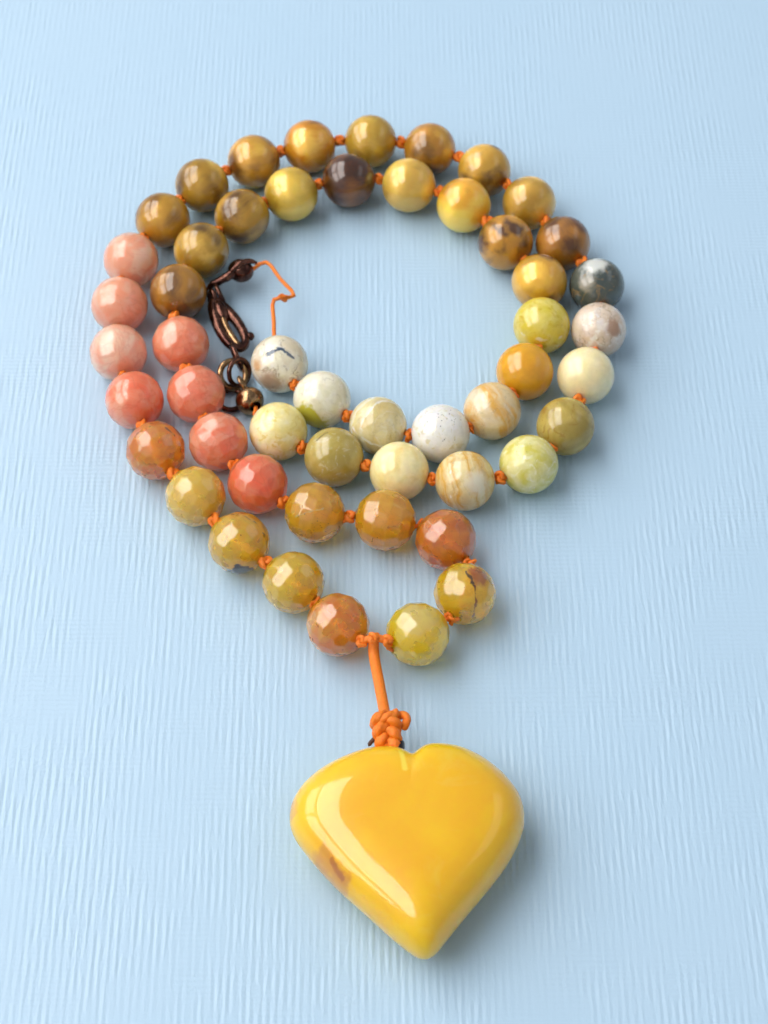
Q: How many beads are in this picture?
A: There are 52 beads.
